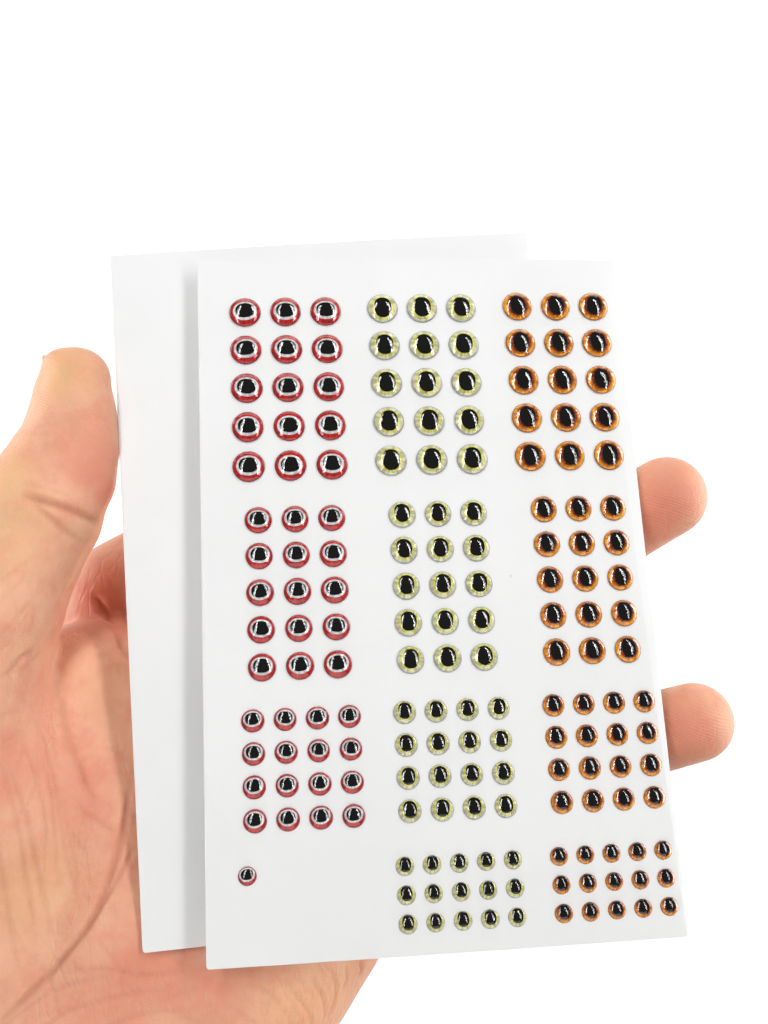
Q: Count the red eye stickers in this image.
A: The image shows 47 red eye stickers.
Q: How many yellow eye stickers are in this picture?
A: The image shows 61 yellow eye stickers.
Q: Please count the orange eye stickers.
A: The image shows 61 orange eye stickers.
